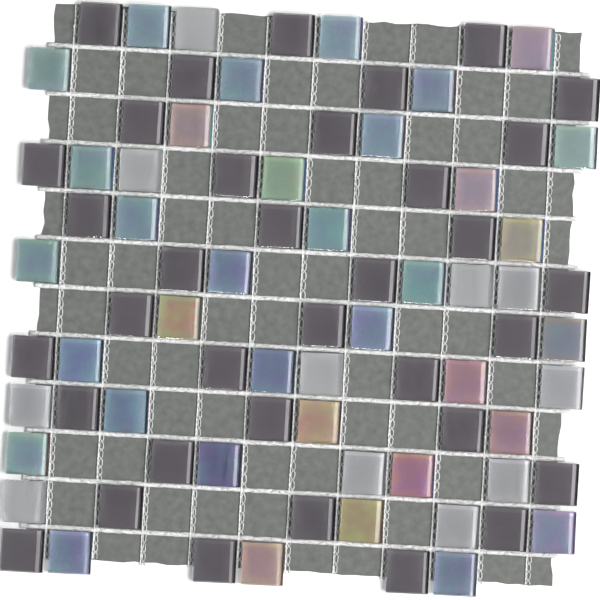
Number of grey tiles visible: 11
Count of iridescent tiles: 35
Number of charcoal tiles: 35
